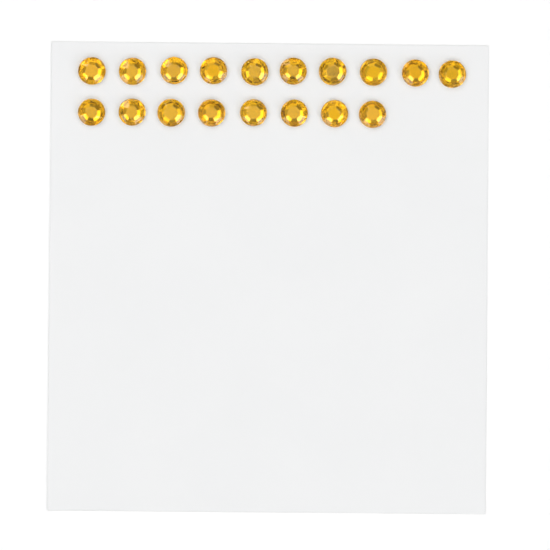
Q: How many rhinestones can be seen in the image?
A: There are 18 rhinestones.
